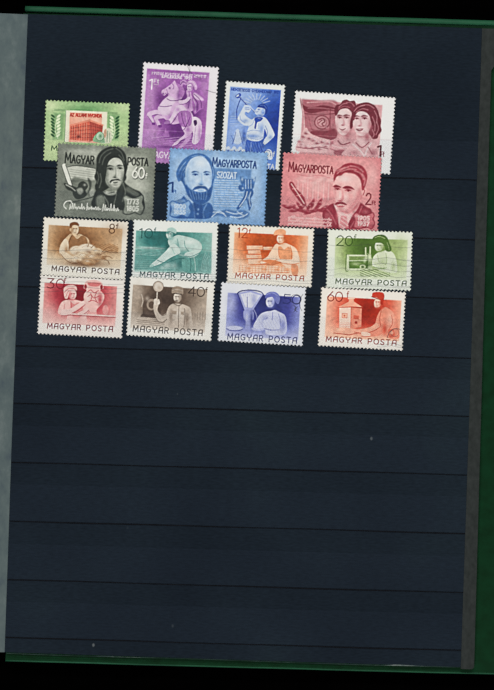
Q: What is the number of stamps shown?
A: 15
